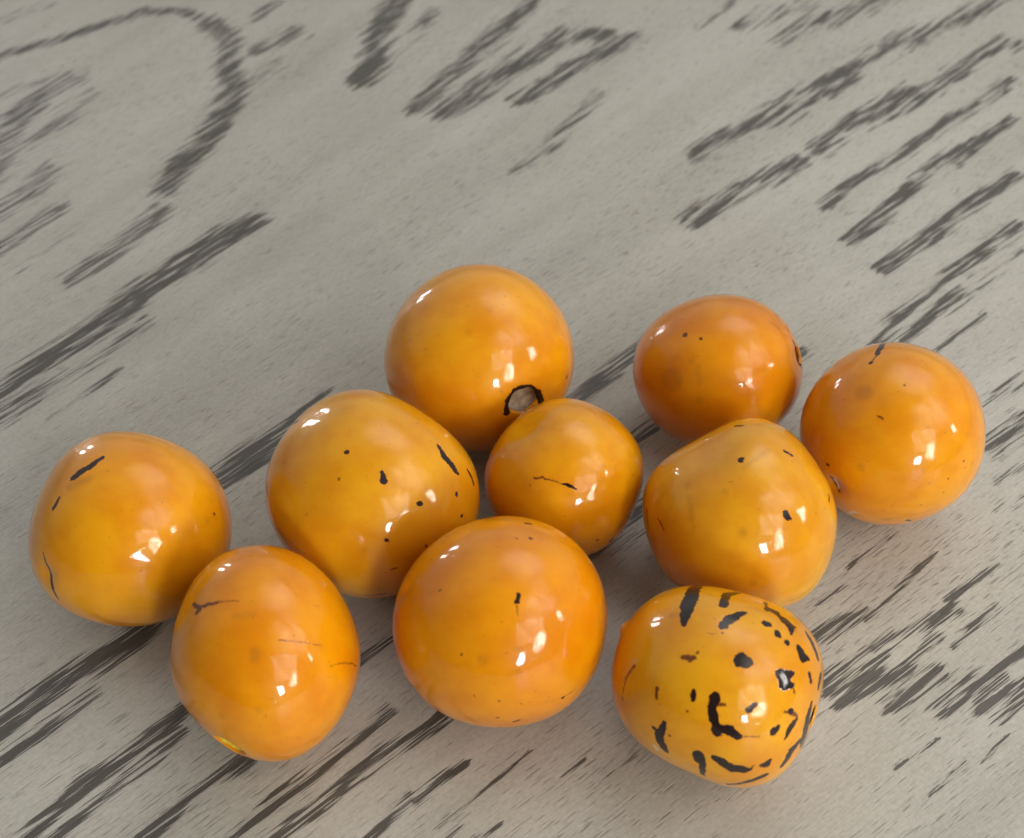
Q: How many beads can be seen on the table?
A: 10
